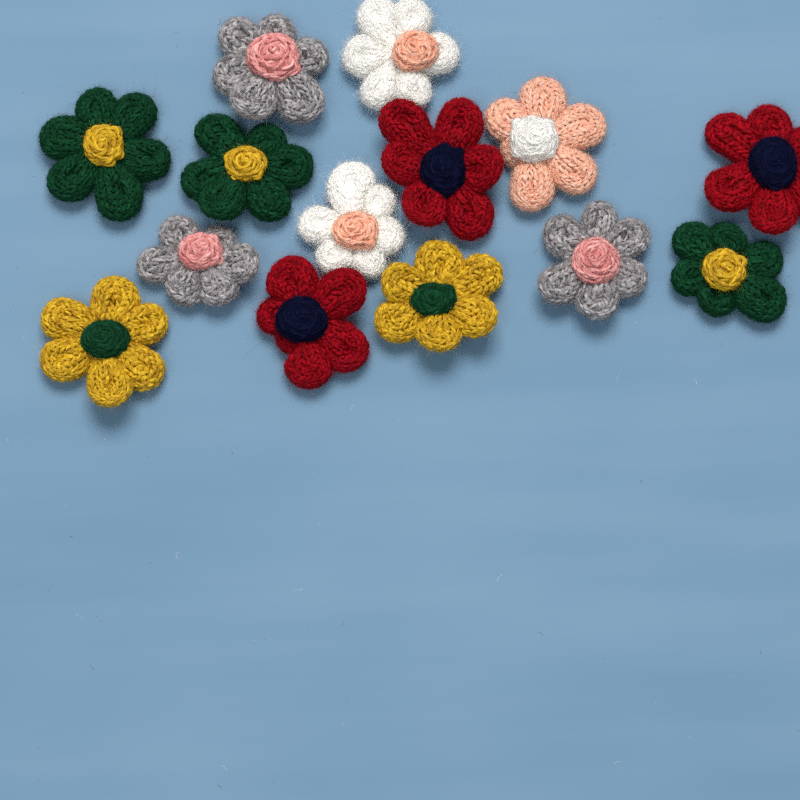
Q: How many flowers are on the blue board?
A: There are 14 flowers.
